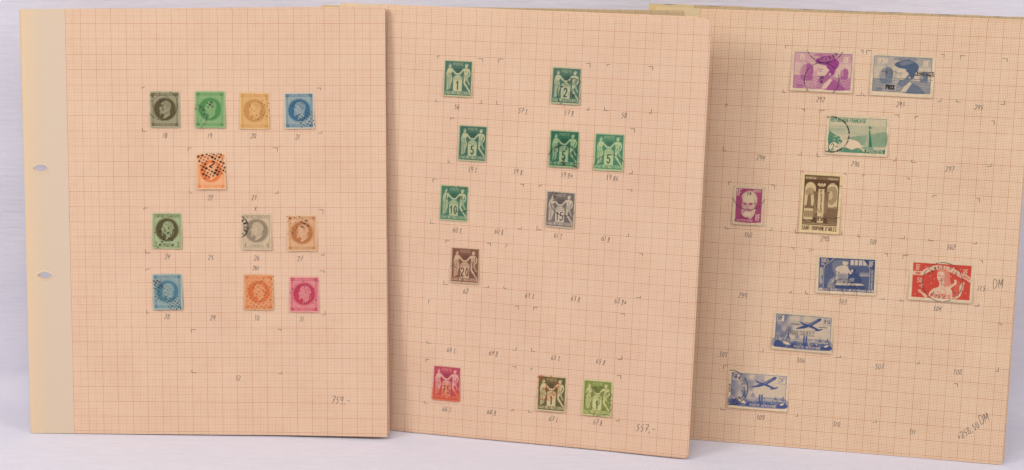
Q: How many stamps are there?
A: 31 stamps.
